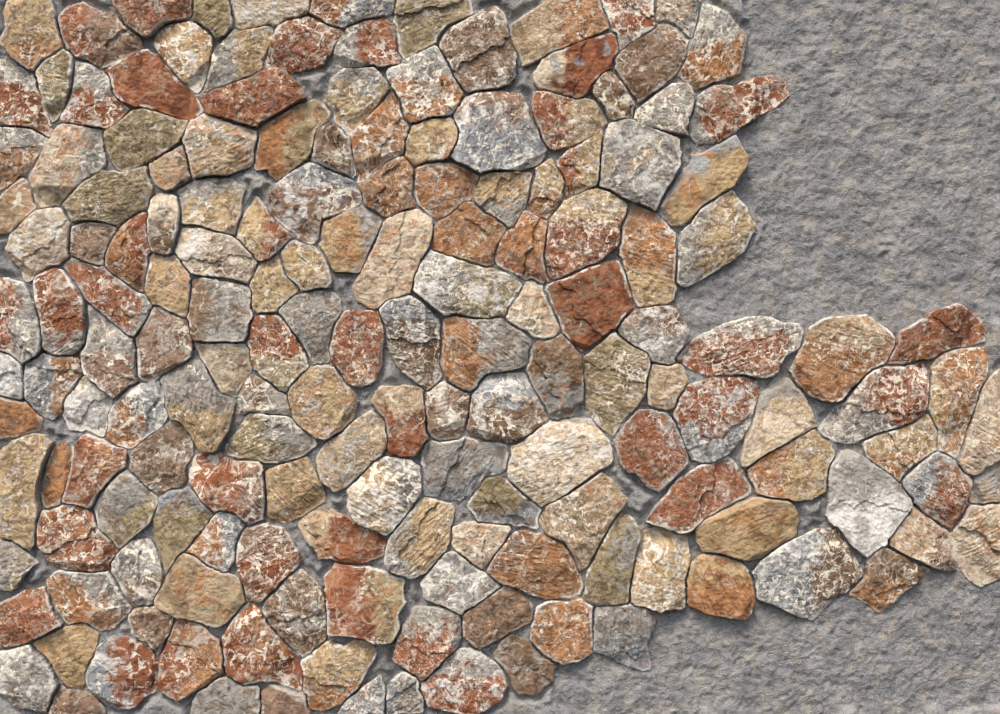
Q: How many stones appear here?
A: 167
